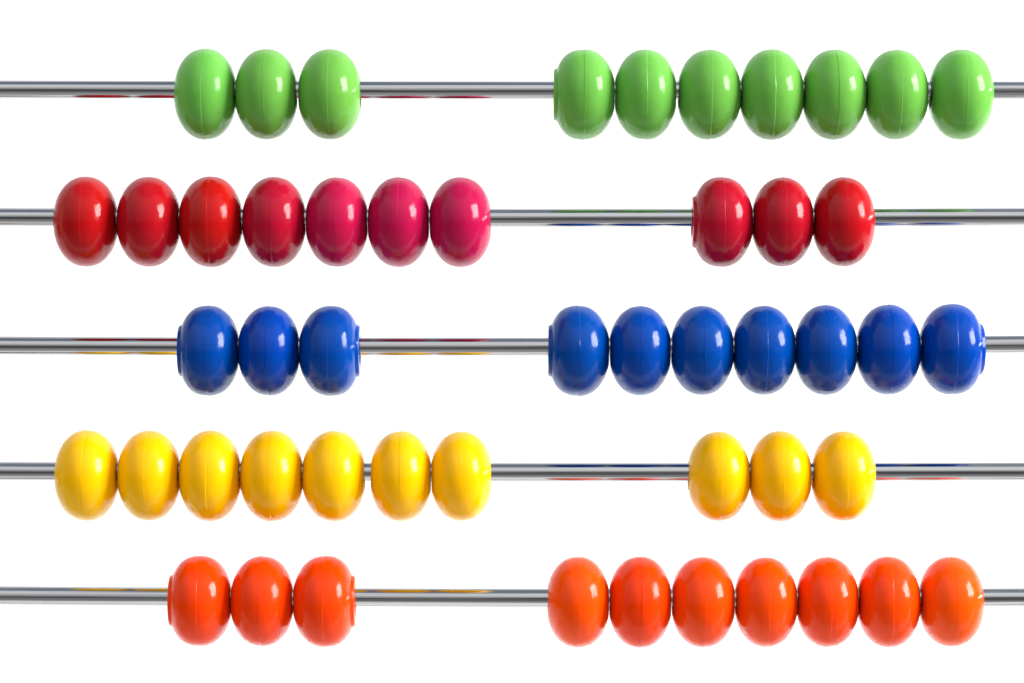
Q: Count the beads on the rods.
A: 50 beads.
